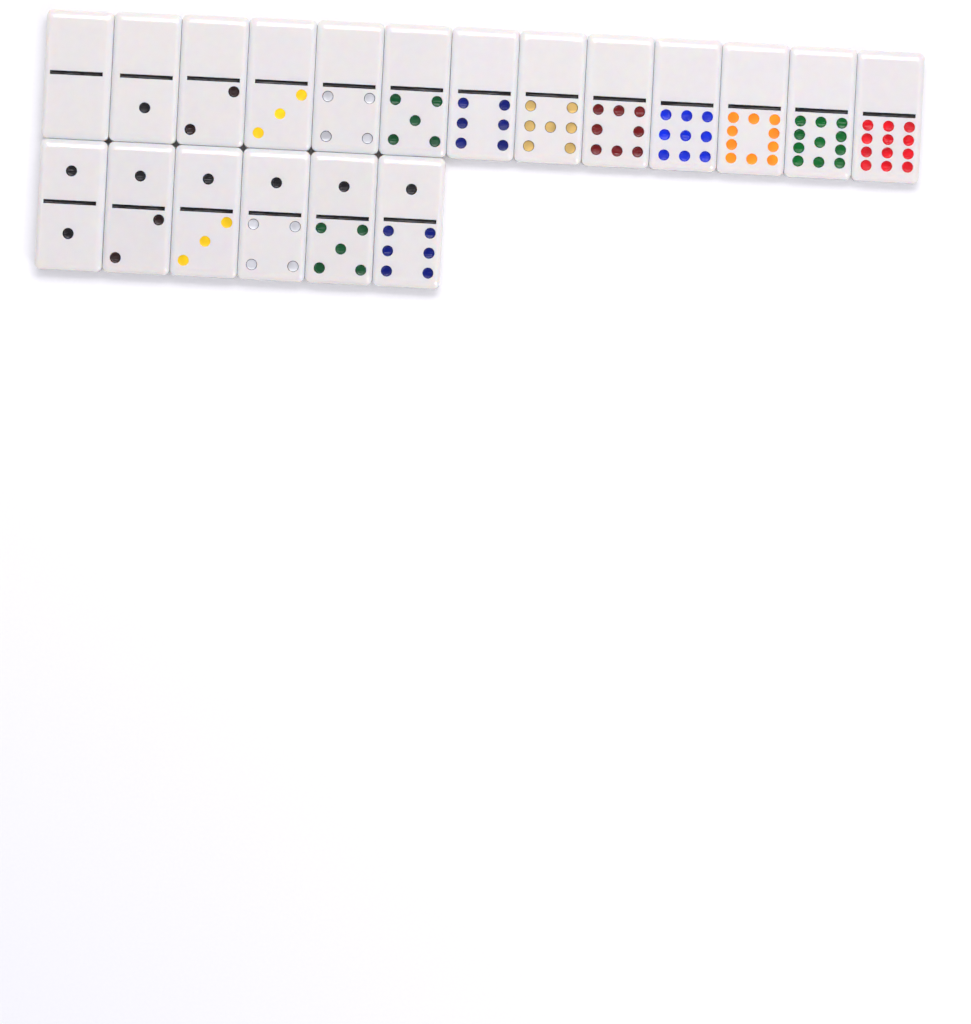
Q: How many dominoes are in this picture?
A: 19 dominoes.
